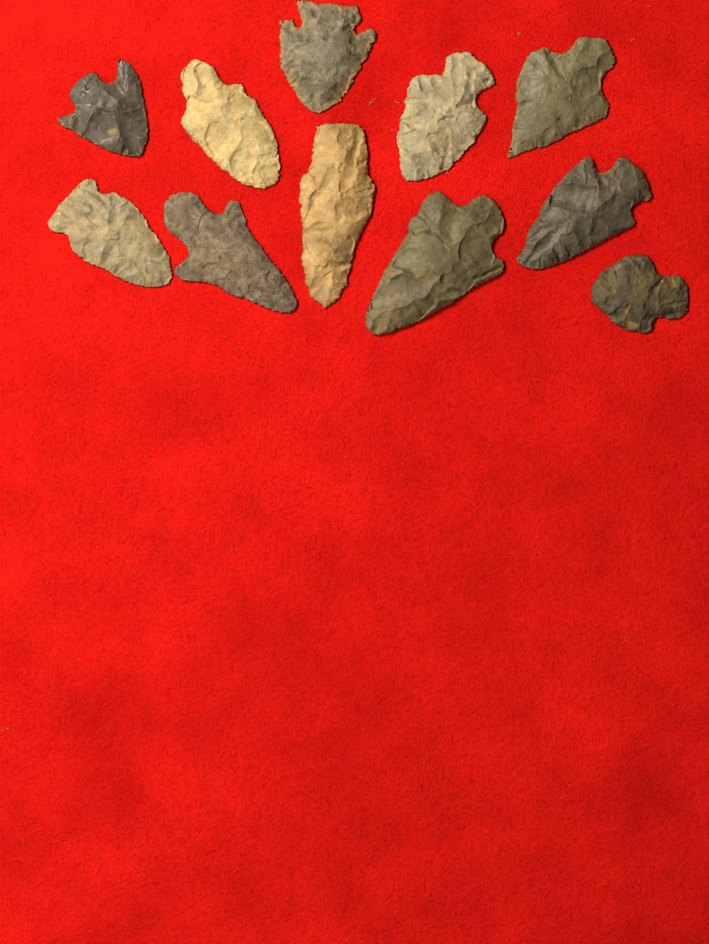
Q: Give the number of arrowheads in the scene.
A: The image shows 11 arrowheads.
